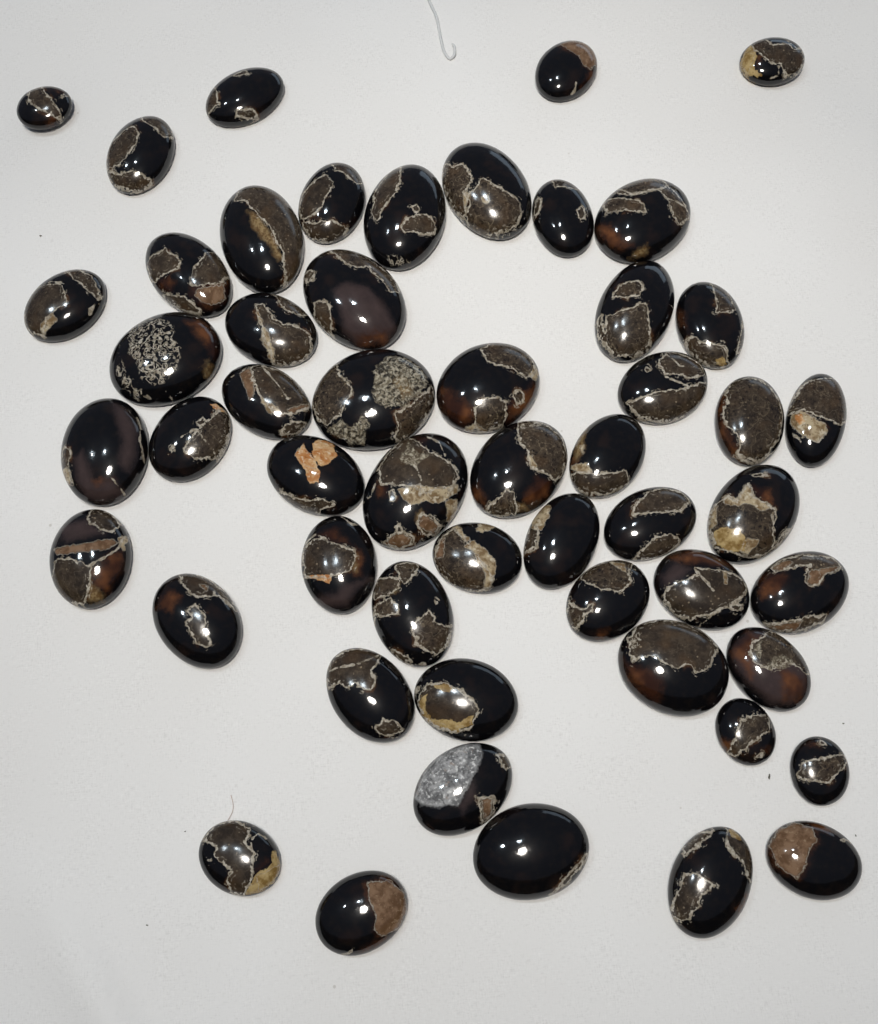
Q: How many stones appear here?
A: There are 53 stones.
